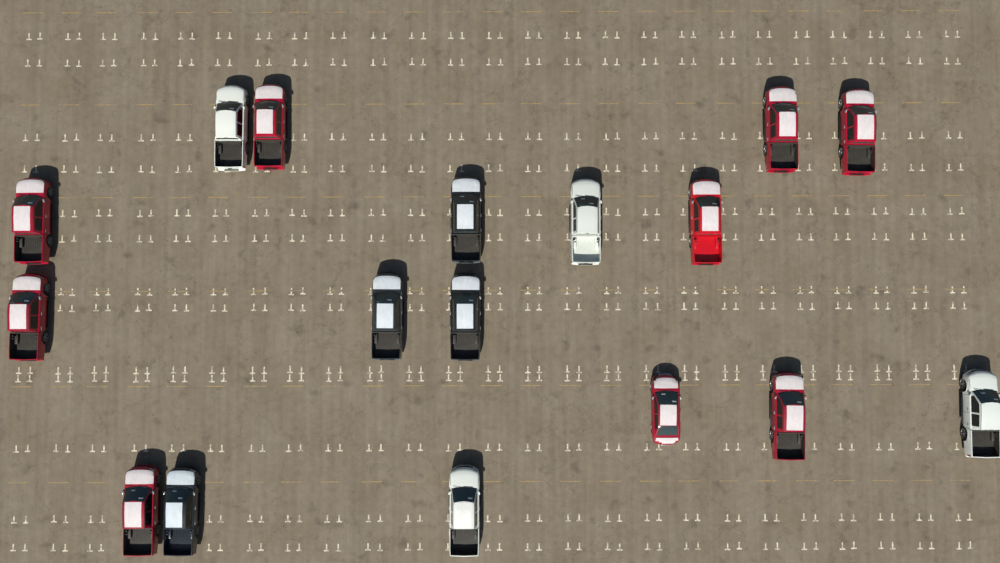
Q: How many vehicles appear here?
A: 17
